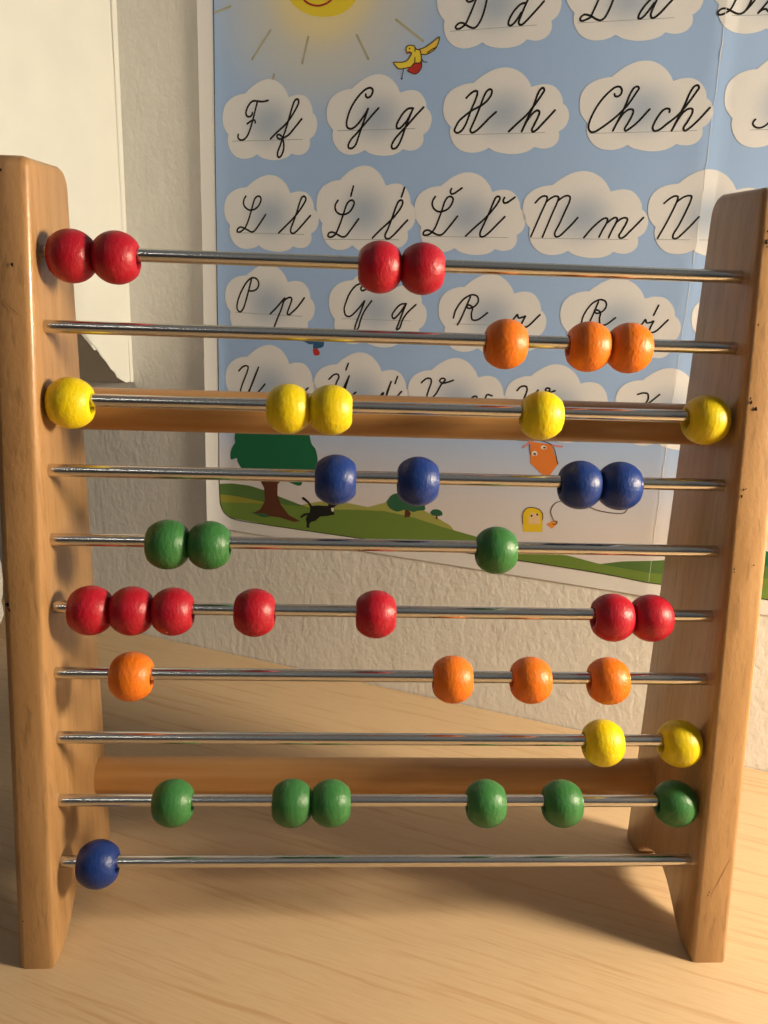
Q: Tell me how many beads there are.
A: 39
